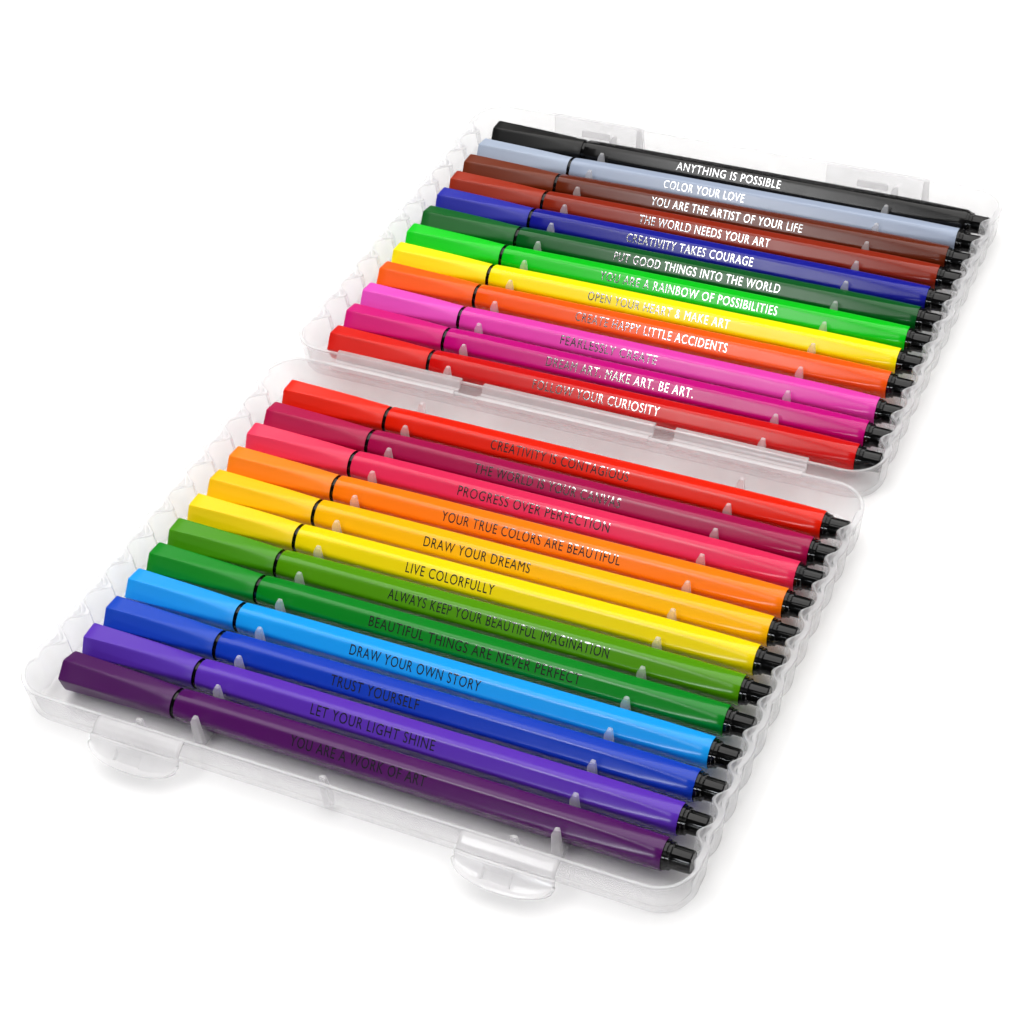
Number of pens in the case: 24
